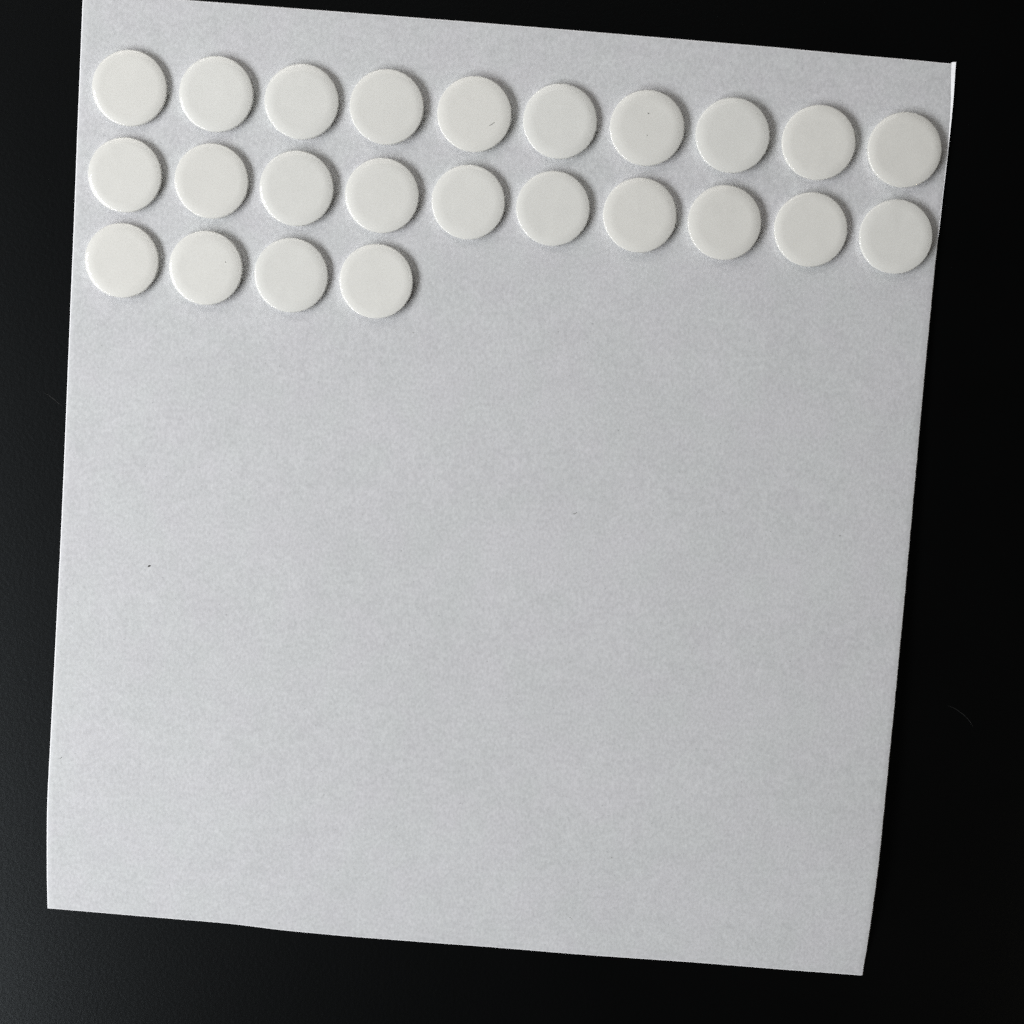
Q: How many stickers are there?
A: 24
